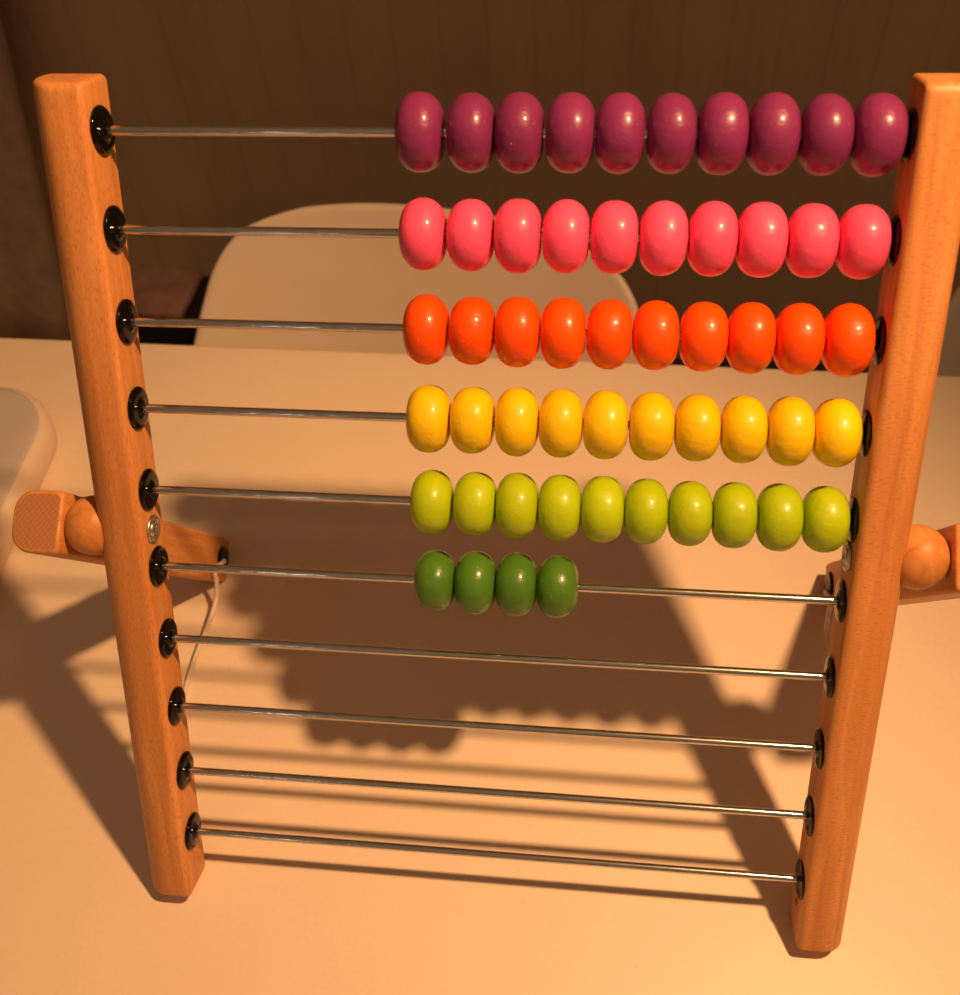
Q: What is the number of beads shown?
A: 54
